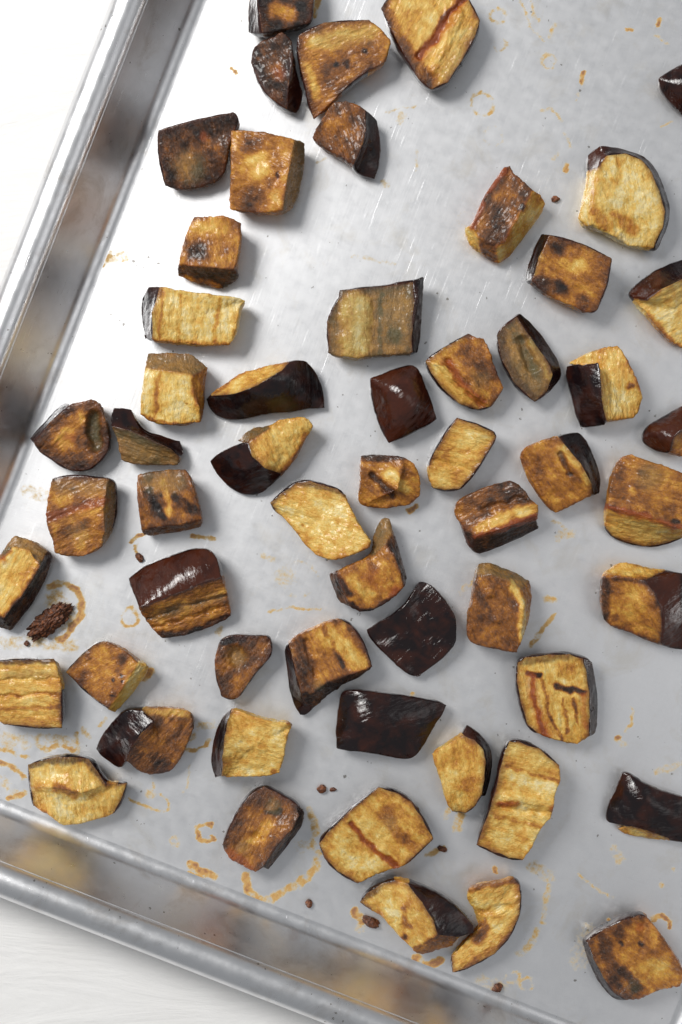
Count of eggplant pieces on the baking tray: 56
